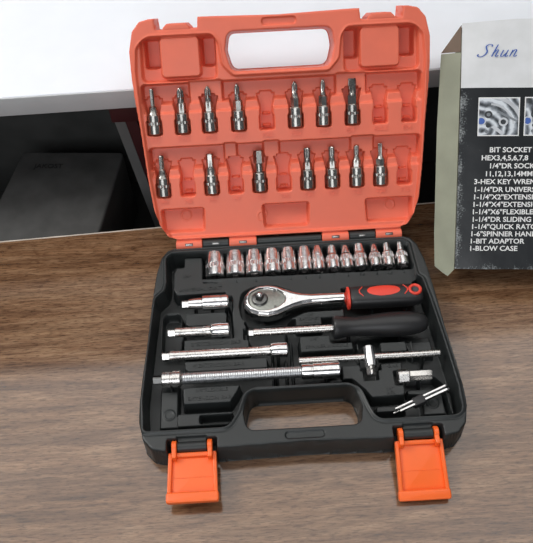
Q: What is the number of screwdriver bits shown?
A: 14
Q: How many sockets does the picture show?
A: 13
